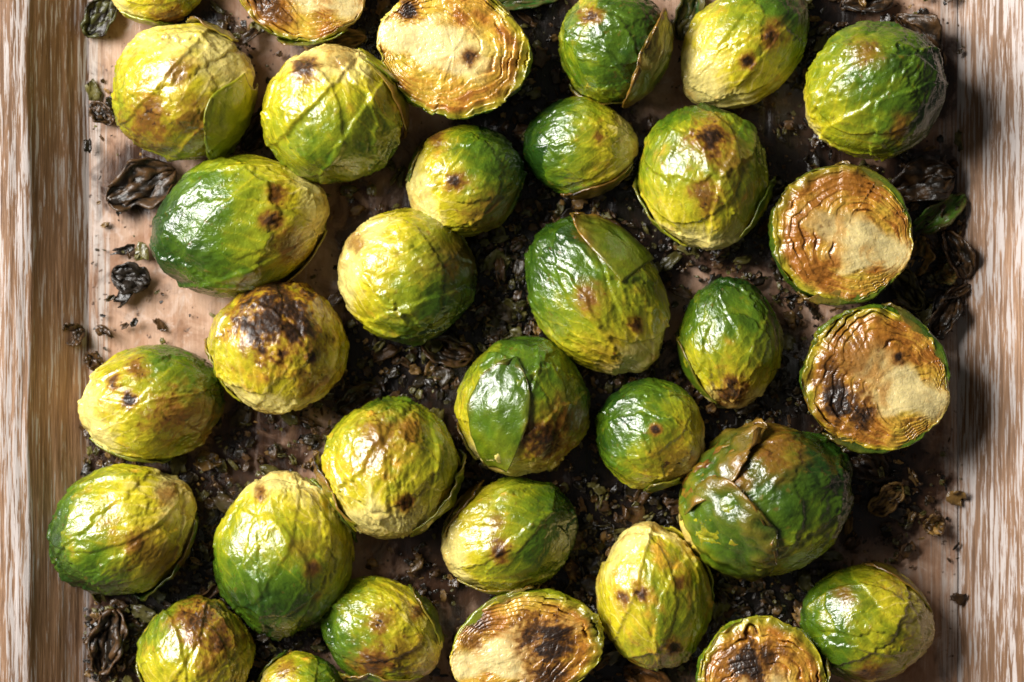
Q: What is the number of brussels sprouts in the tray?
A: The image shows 33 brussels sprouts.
